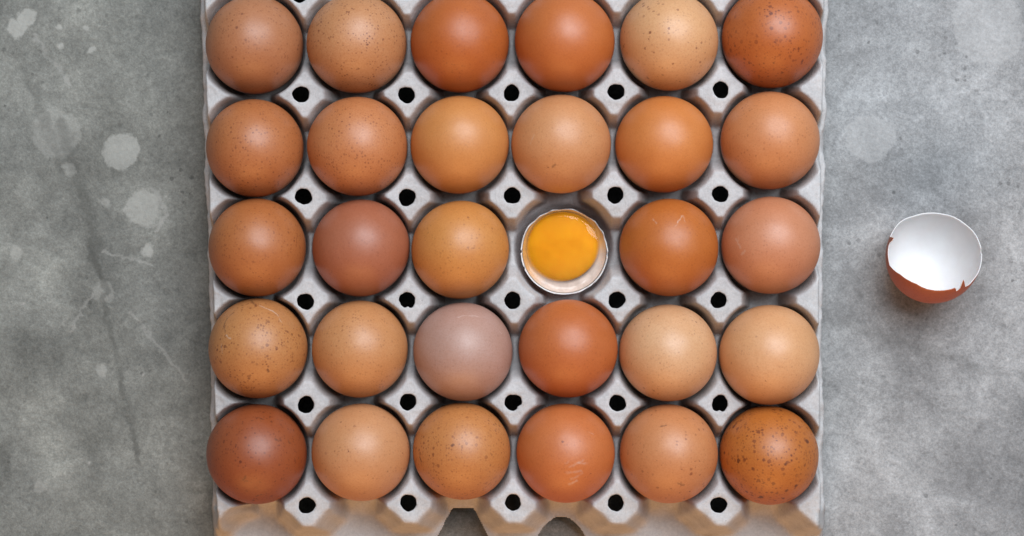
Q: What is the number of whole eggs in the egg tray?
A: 29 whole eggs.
